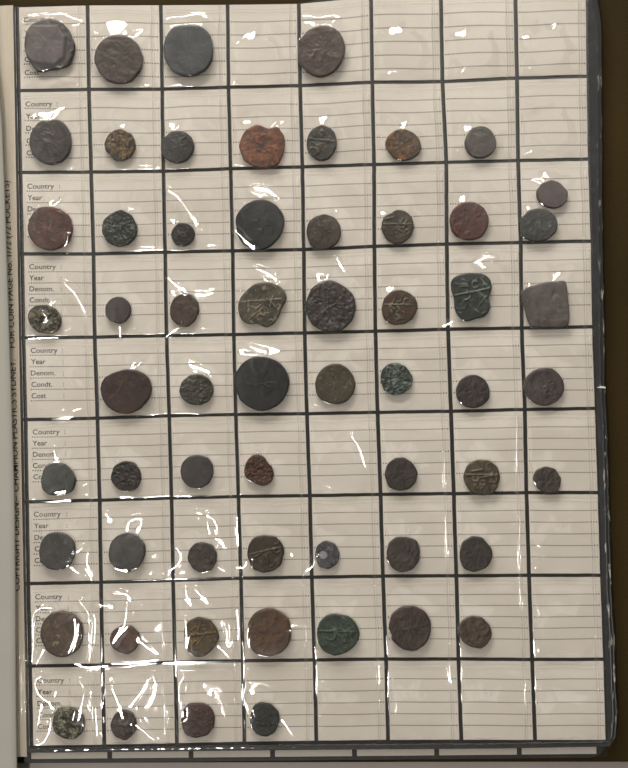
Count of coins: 60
